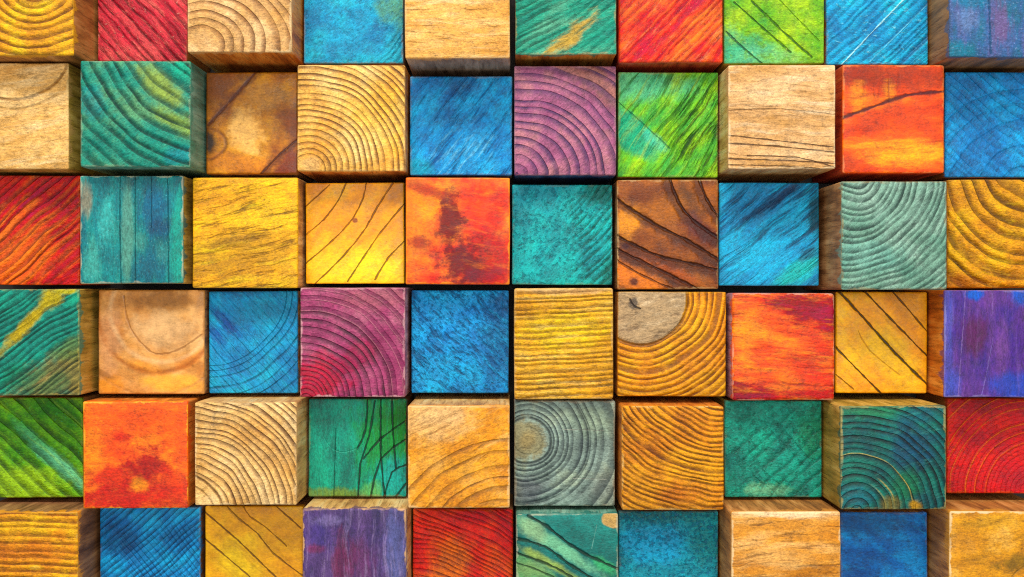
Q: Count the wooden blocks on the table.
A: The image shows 60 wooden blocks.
